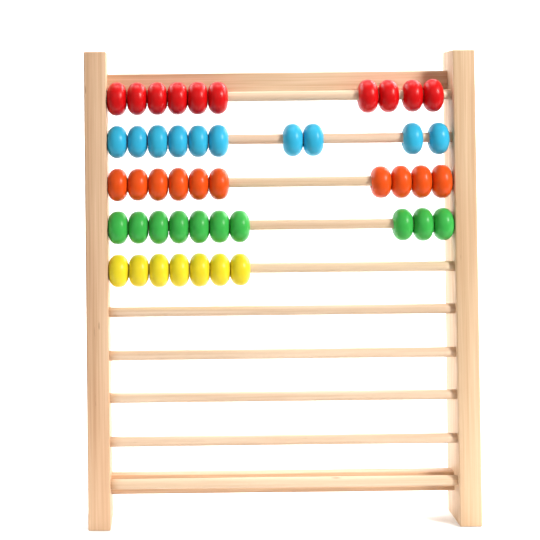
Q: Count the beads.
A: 47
